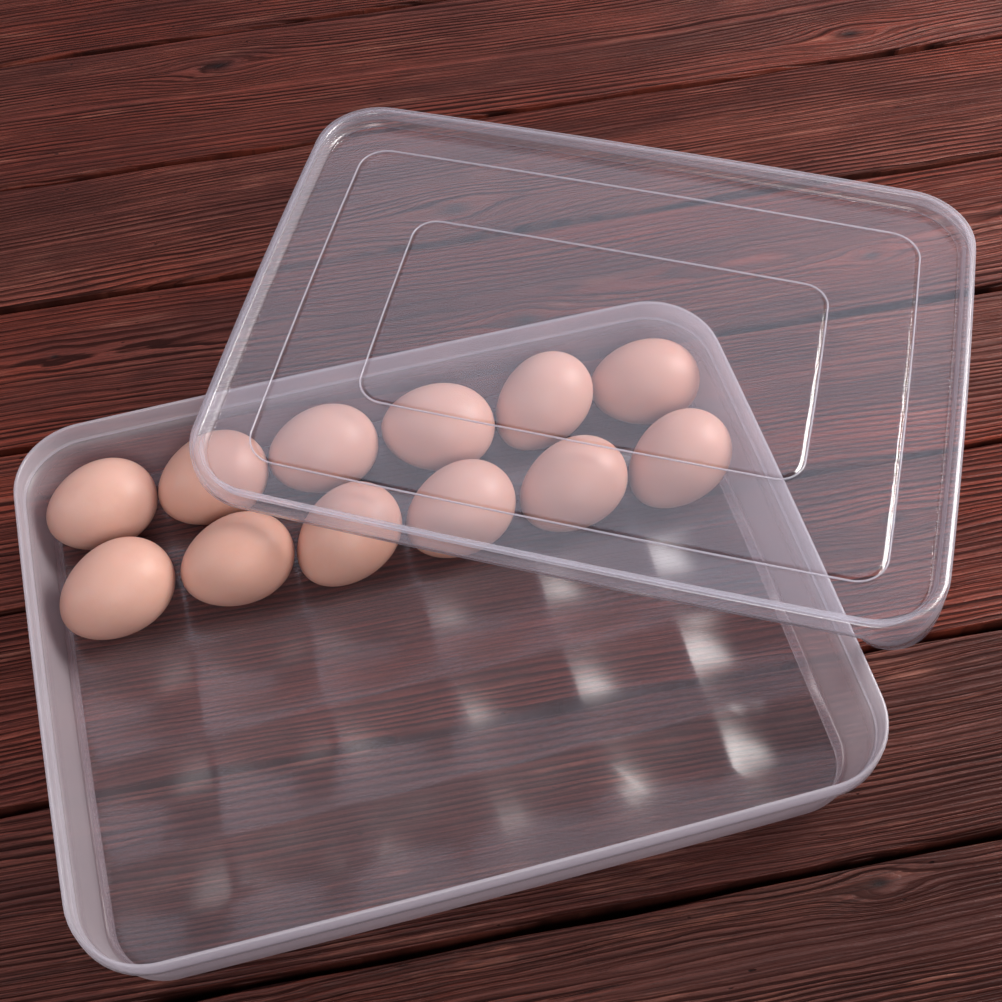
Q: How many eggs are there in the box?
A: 12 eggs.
